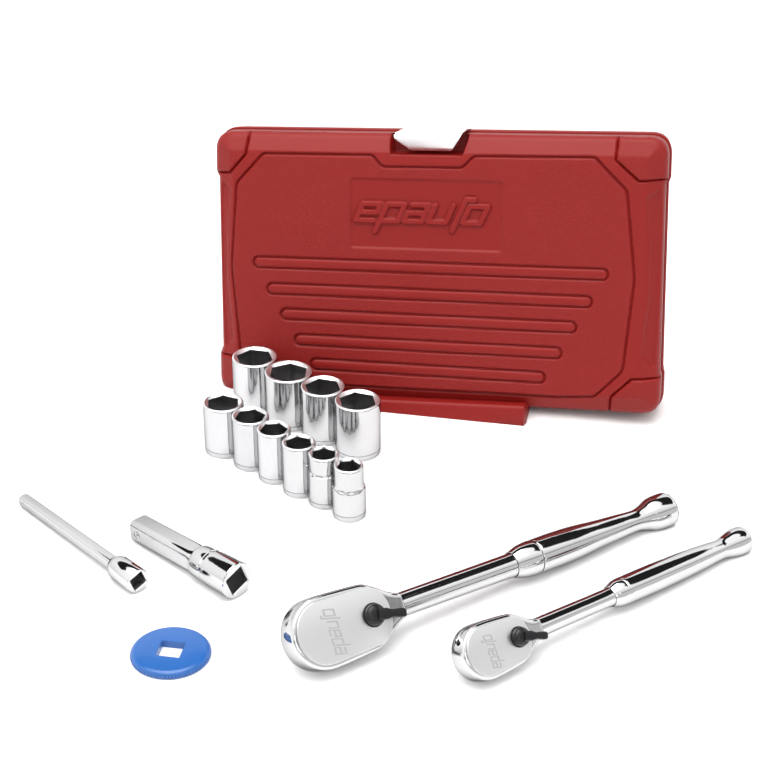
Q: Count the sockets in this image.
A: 10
